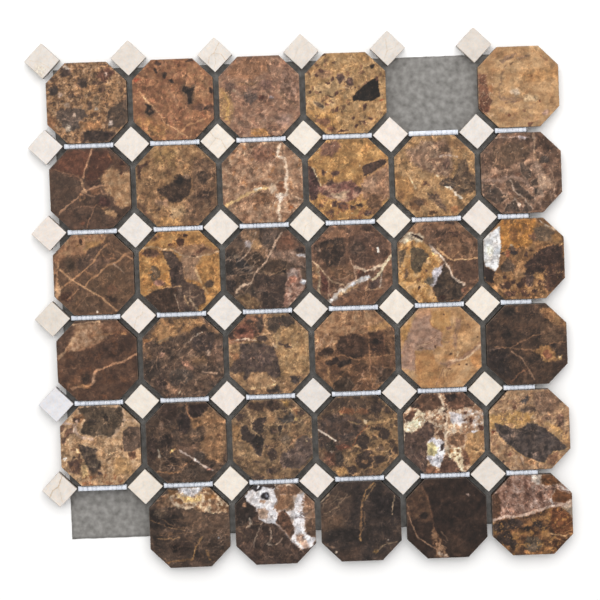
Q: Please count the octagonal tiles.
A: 34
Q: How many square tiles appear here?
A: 36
